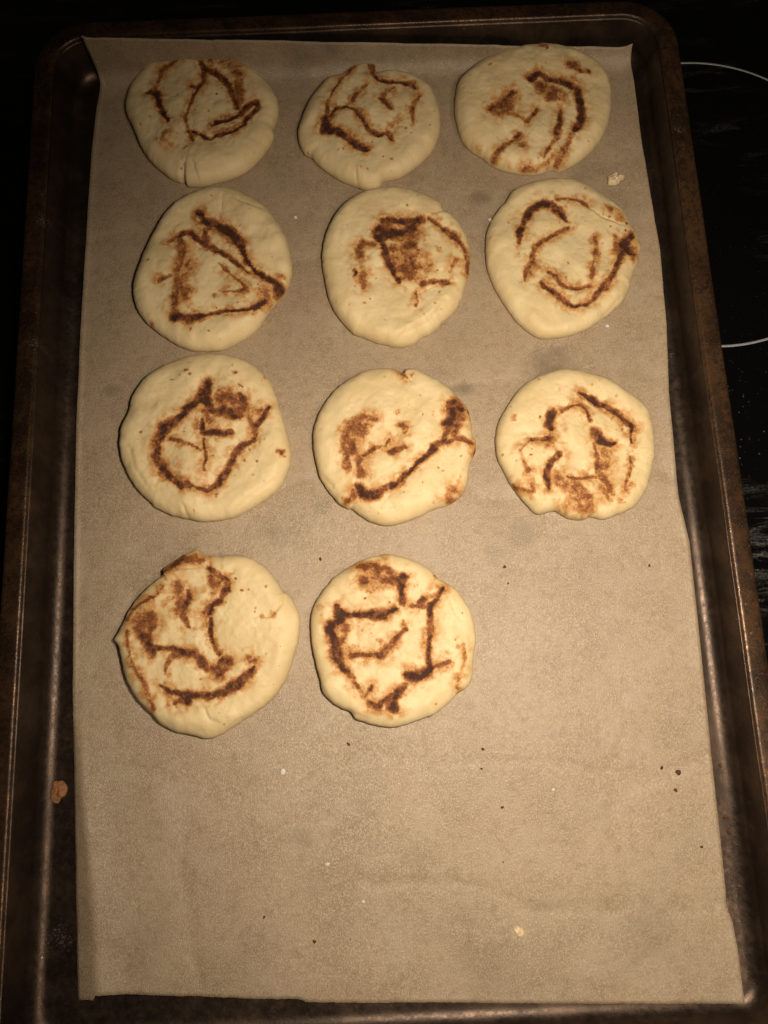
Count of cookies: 11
